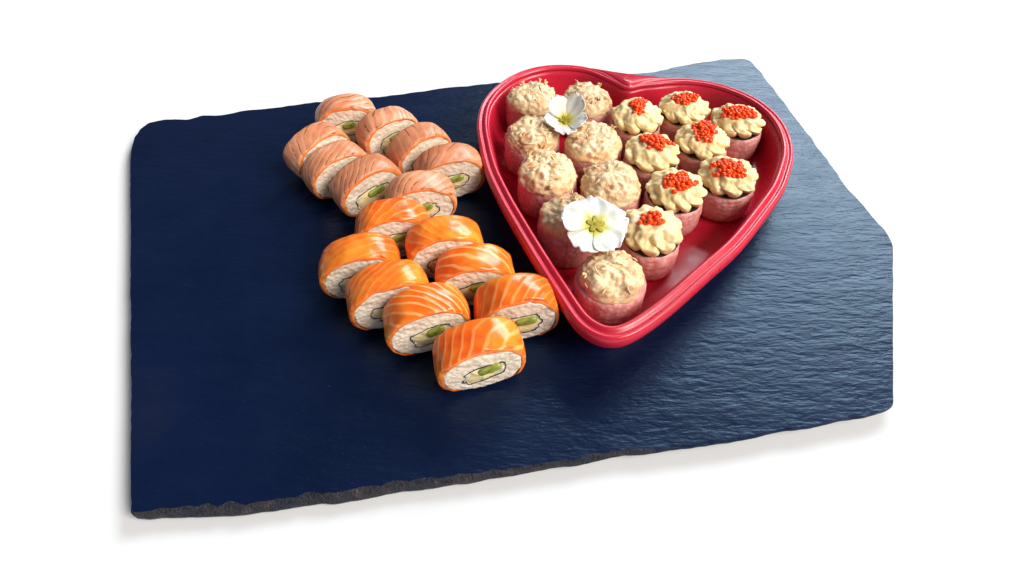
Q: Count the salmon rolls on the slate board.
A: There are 16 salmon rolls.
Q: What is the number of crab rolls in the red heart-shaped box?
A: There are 8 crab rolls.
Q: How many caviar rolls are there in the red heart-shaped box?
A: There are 8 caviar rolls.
